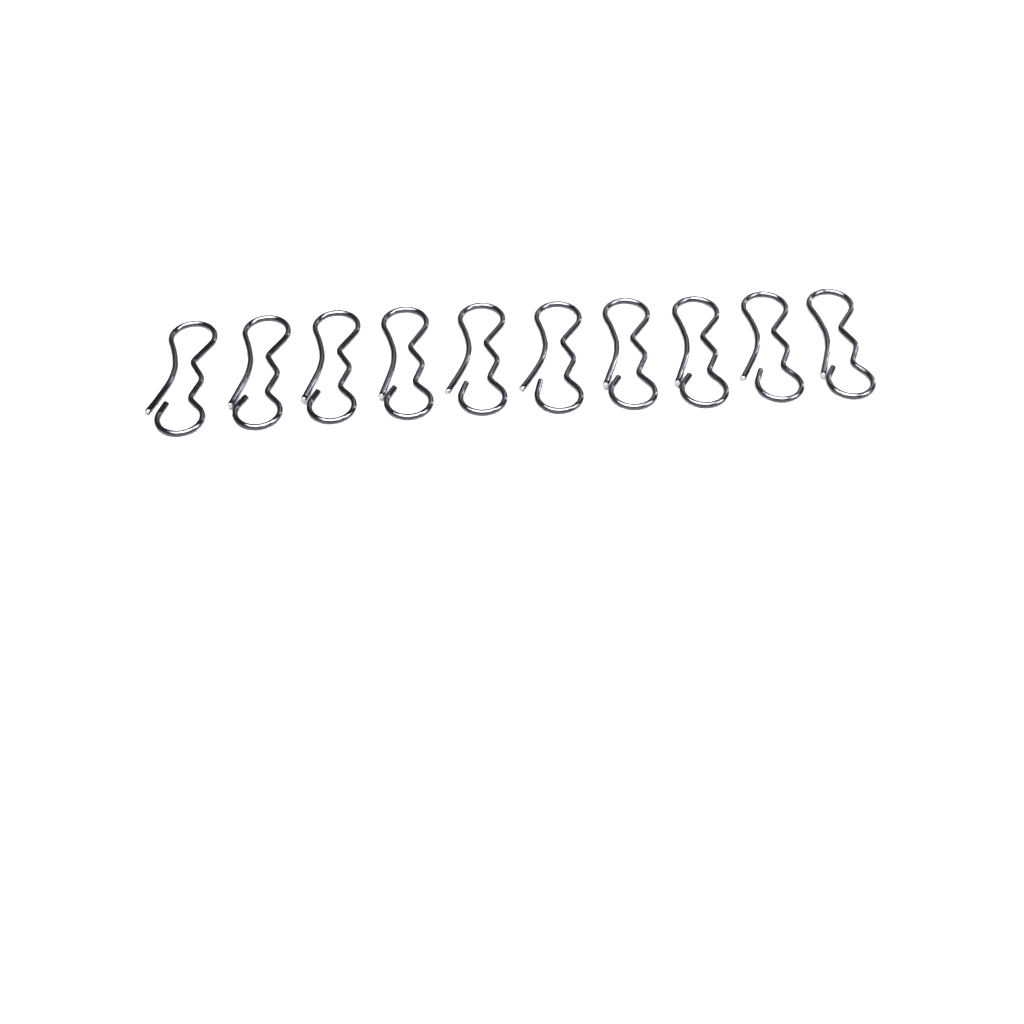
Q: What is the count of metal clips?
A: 10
